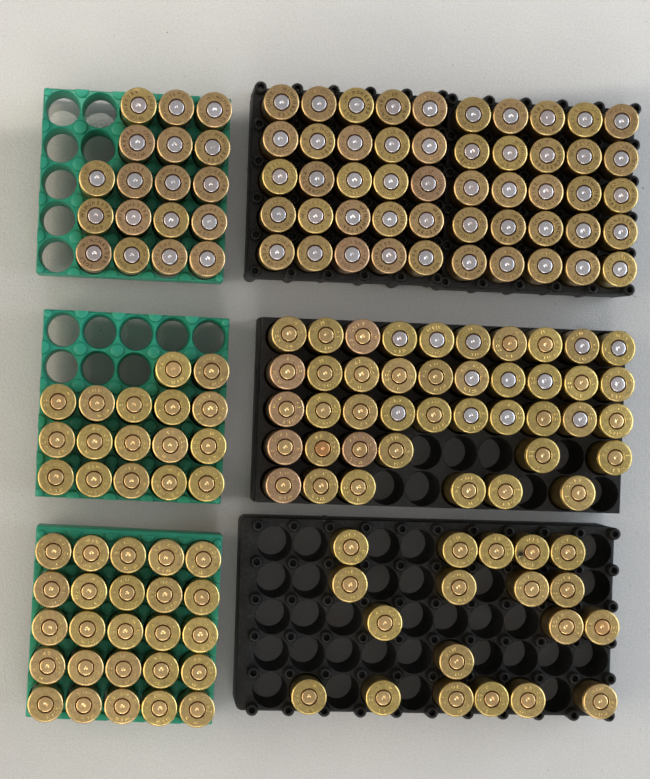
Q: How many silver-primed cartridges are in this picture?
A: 81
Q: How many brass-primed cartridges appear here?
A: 90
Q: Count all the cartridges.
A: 171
